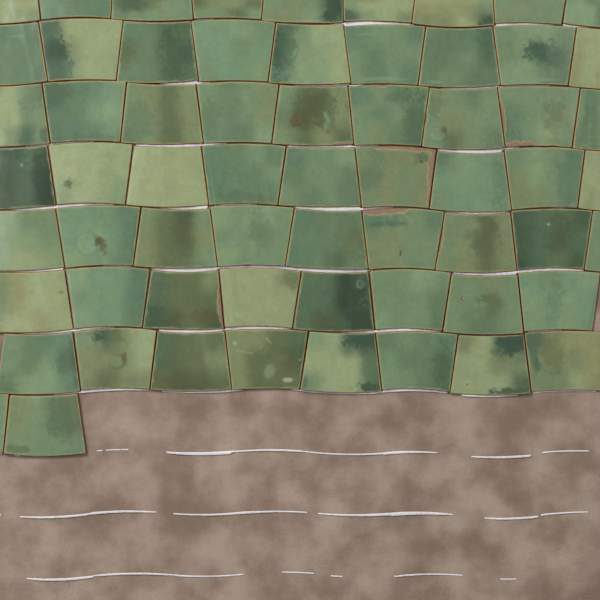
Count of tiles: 63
